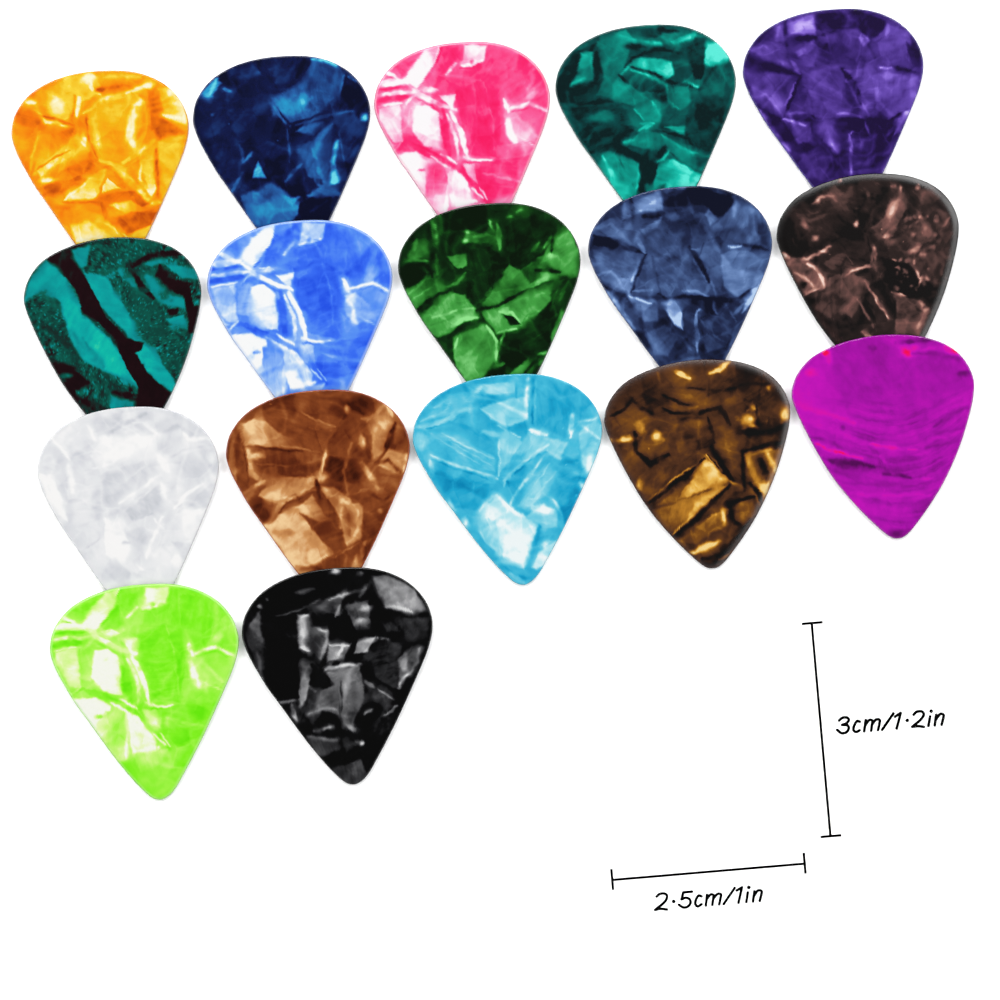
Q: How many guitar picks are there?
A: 17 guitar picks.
